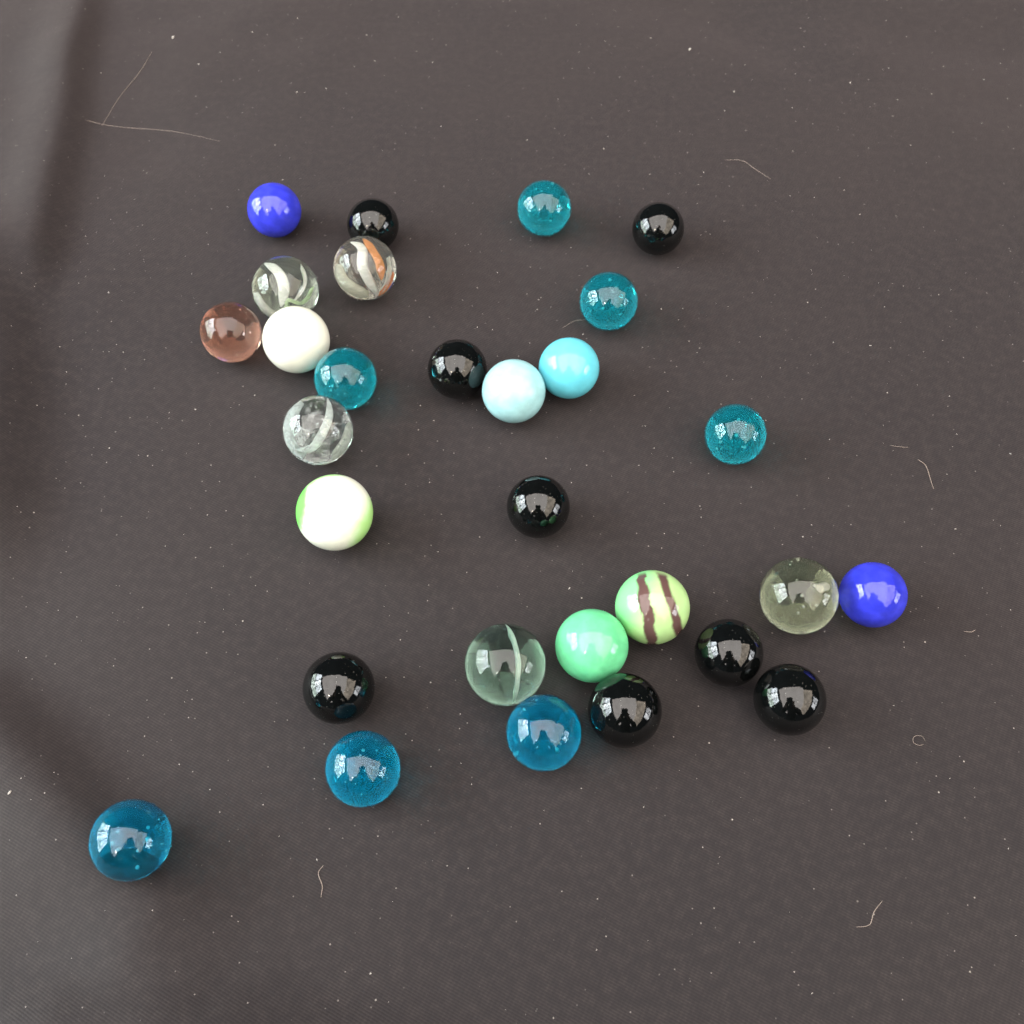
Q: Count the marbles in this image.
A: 29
